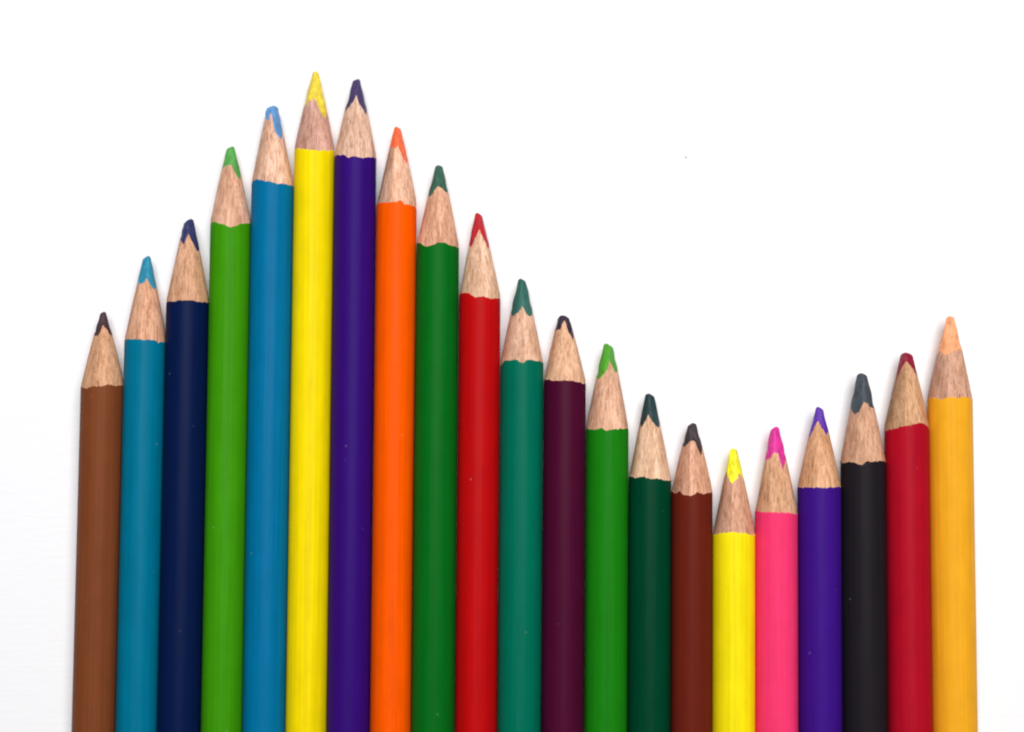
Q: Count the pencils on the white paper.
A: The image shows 21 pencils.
